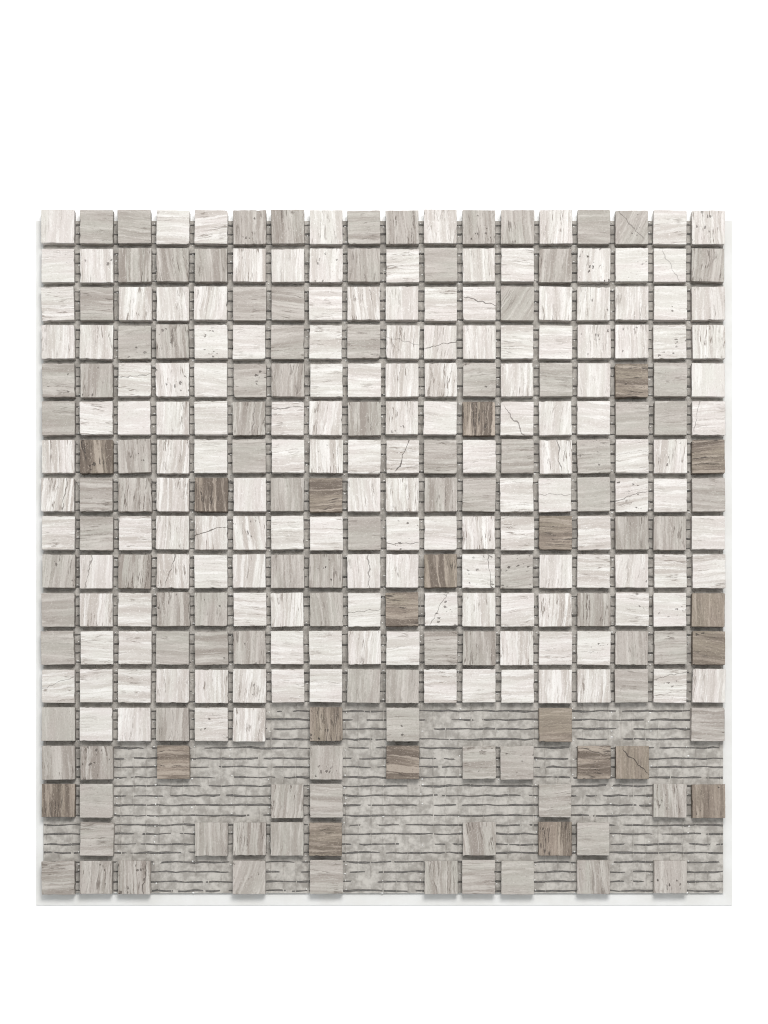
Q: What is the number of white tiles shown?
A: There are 153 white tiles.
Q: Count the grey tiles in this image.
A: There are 104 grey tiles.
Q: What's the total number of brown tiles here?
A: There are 21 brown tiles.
